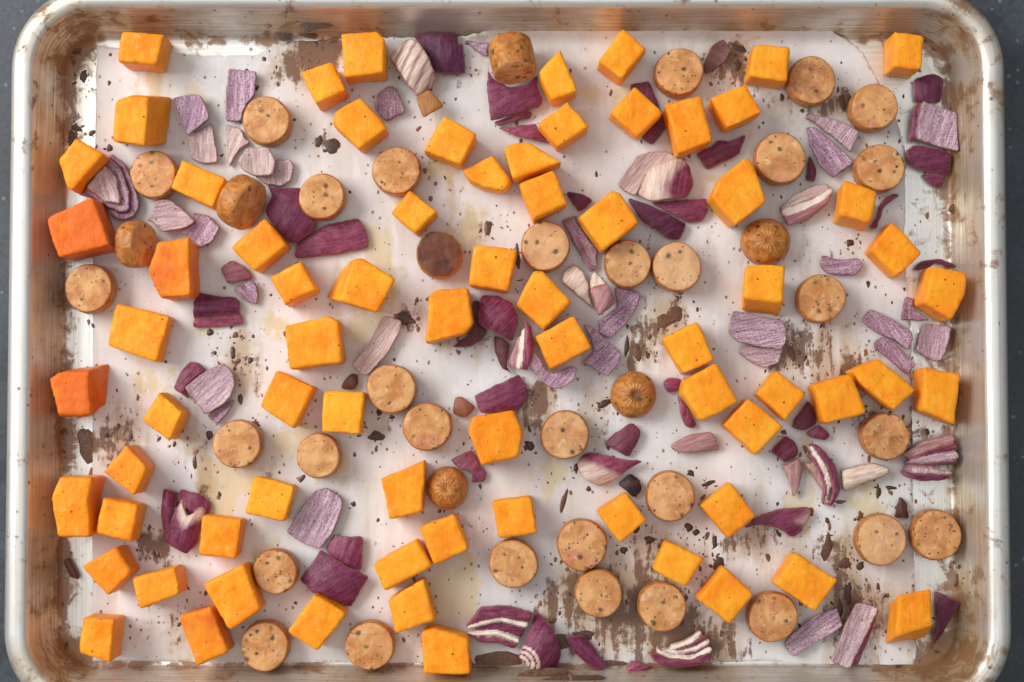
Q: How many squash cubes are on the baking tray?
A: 72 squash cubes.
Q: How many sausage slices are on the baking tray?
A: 38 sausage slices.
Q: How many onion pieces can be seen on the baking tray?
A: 91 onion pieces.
